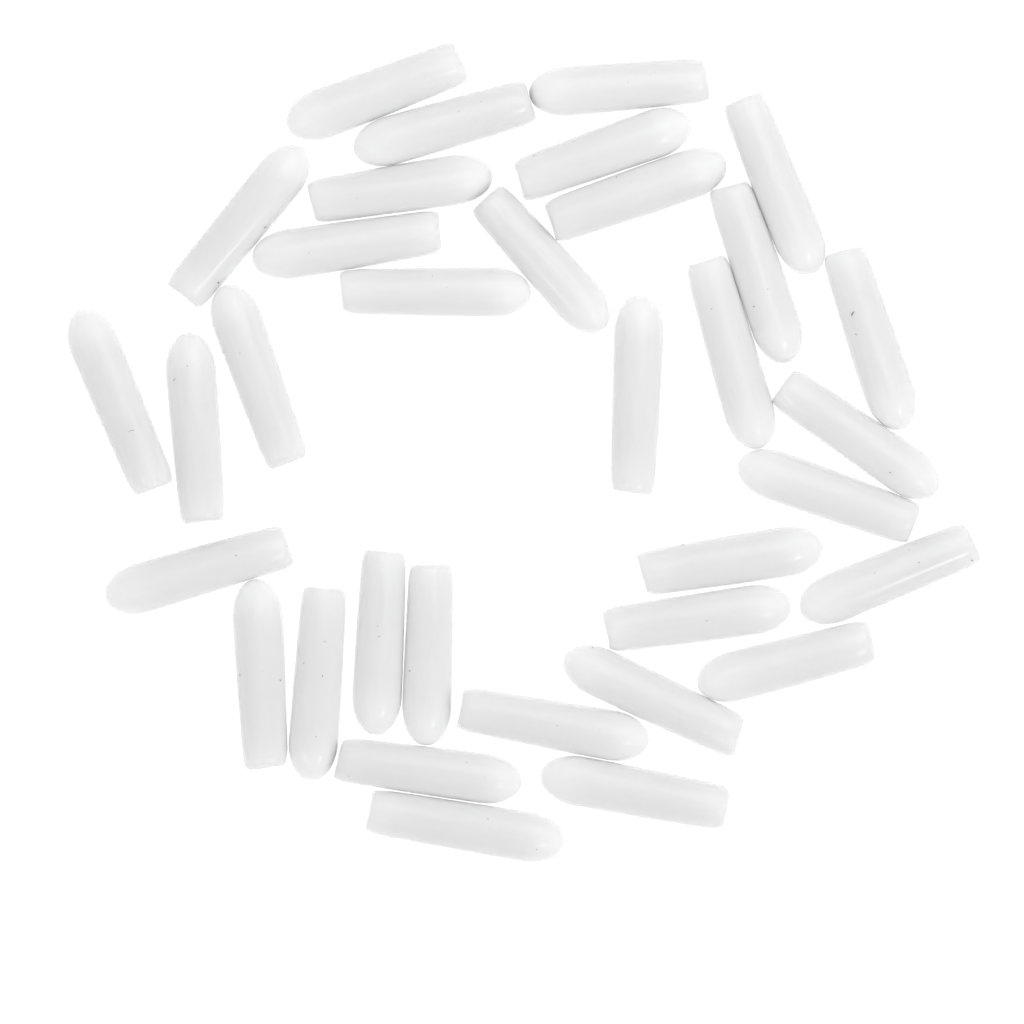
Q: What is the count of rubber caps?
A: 34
